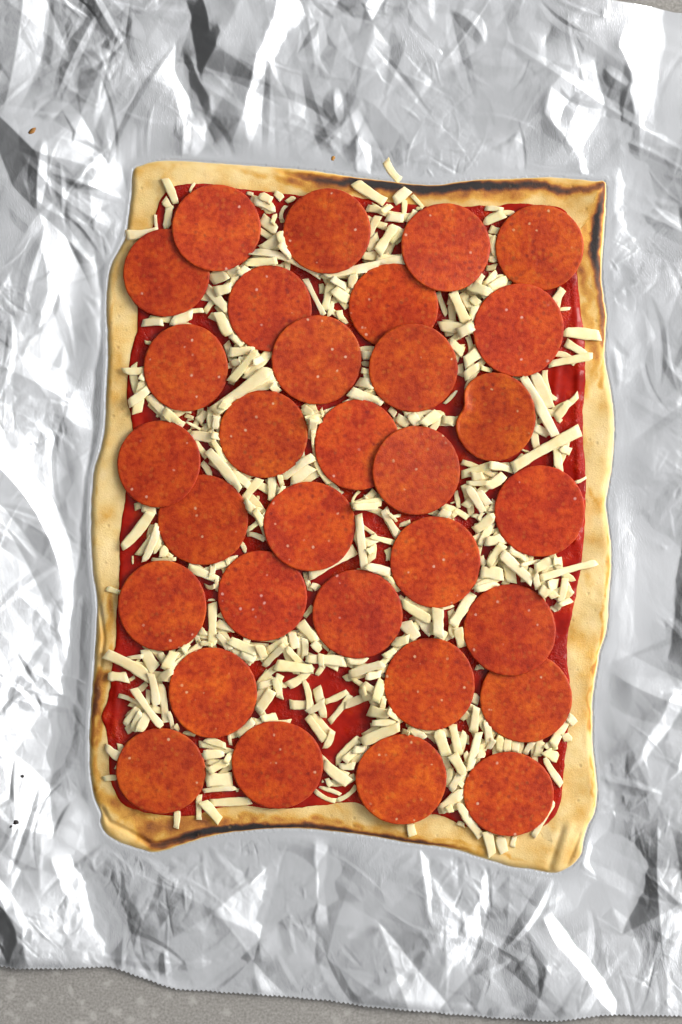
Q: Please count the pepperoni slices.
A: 31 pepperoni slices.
